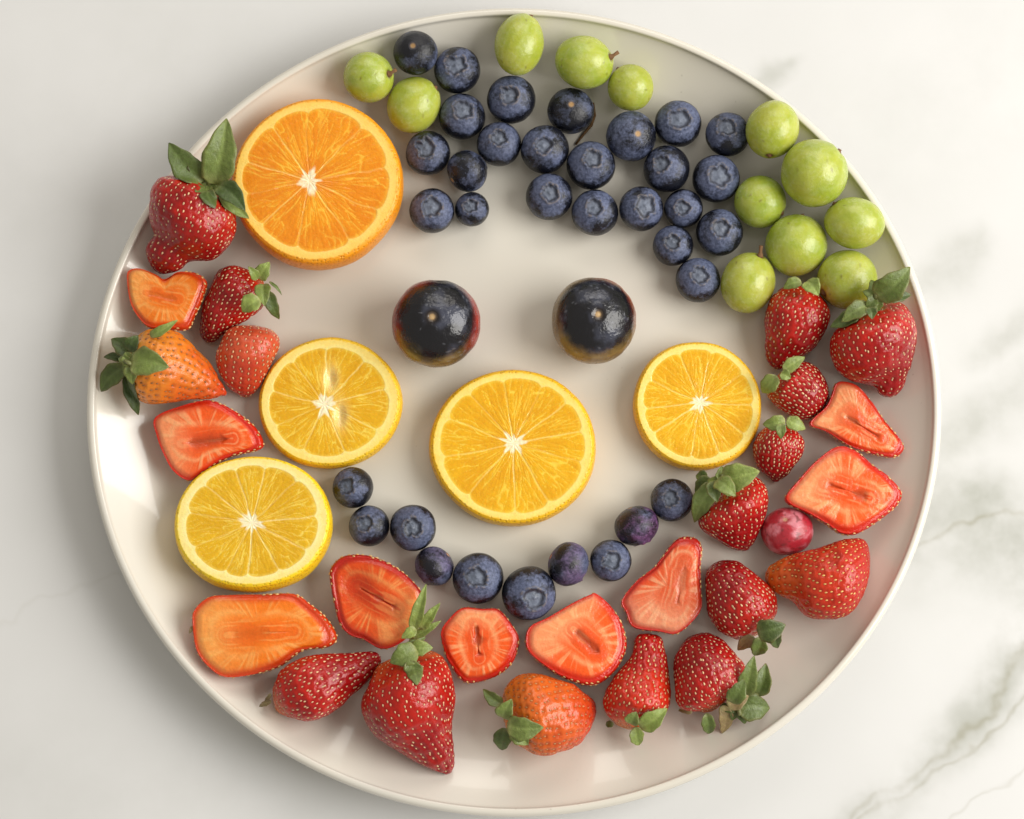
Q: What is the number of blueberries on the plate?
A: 34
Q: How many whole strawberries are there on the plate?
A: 16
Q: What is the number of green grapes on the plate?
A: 12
